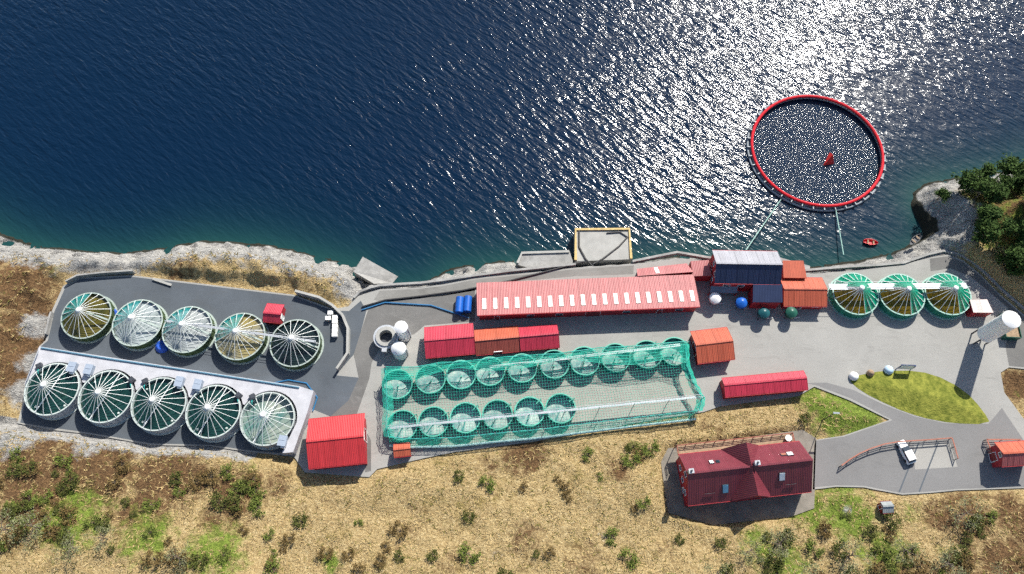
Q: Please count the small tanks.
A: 16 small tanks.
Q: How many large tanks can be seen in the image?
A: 13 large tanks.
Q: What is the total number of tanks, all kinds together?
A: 29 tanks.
